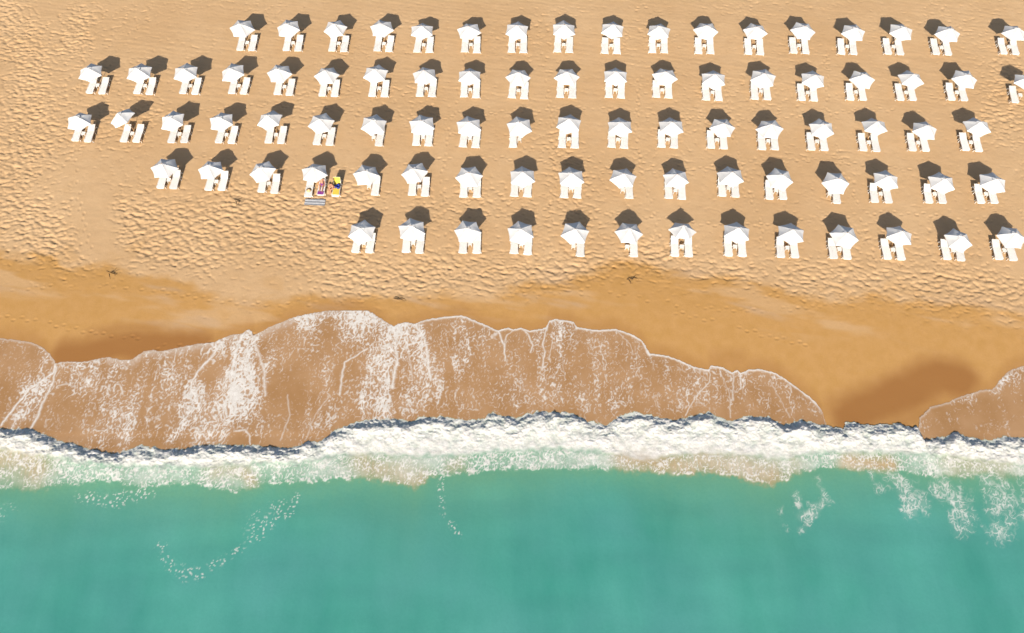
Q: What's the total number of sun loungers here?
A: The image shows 165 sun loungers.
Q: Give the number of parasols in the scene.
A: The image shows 86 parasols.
